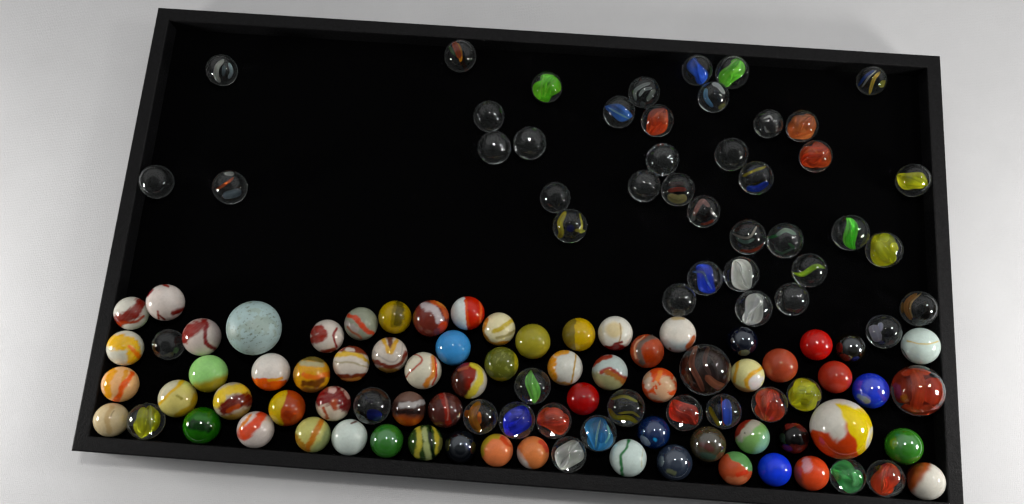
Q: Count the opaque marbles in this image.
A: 66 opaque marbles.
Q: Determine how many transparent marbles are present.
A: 57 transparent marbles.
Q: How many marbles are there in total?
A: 123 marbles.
